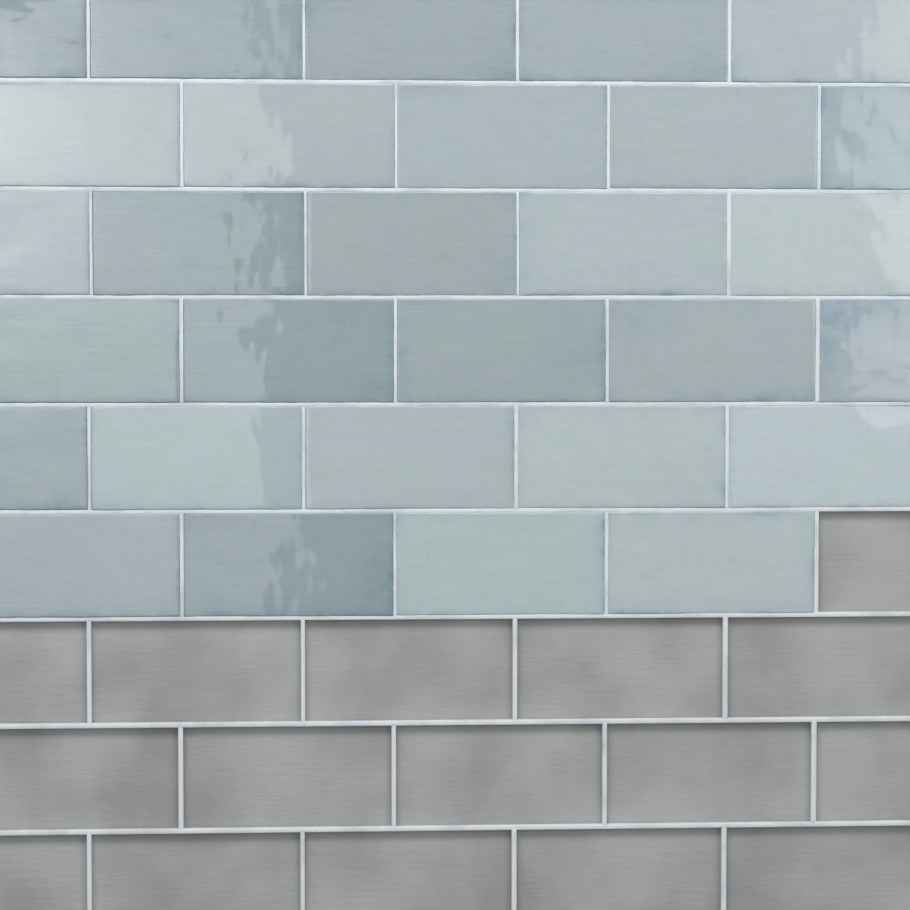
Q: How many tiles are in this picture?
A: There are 29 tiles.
